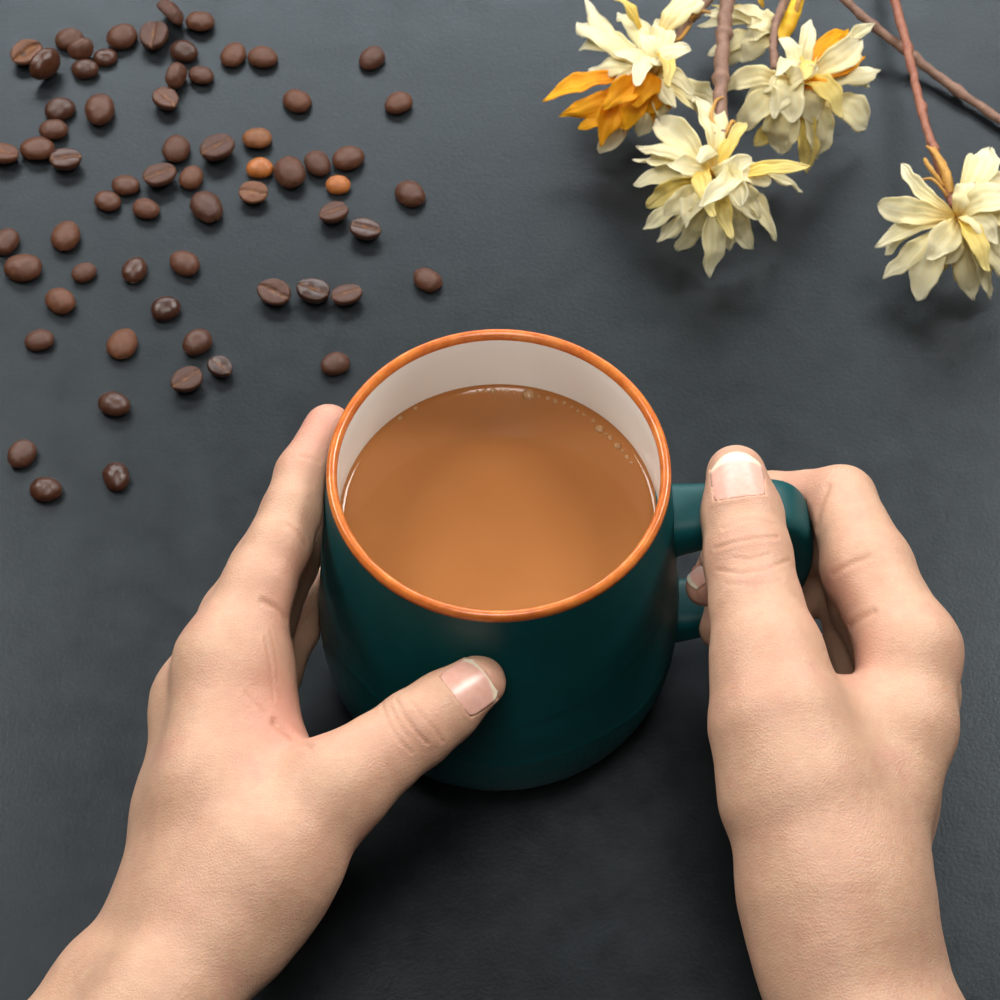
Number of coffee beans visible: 65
